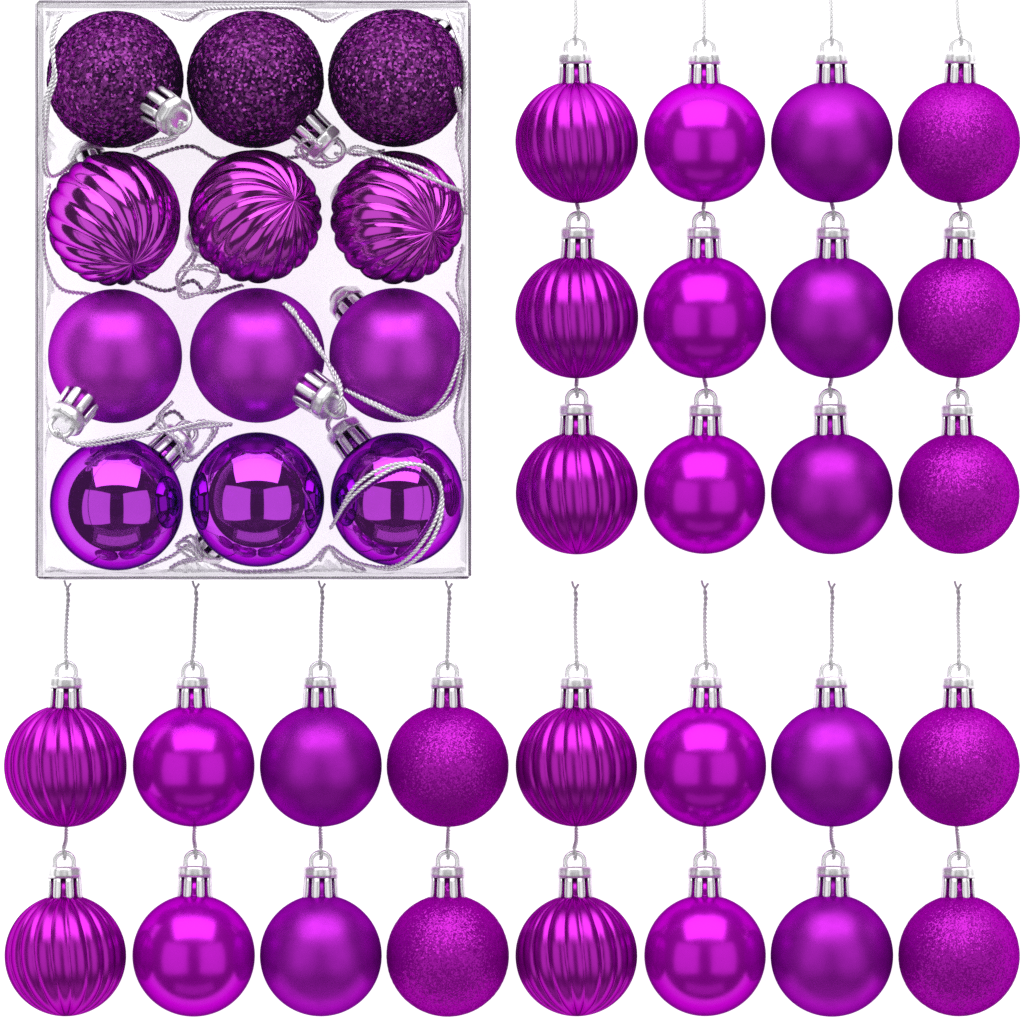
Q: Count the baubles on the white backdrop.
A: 40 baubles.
